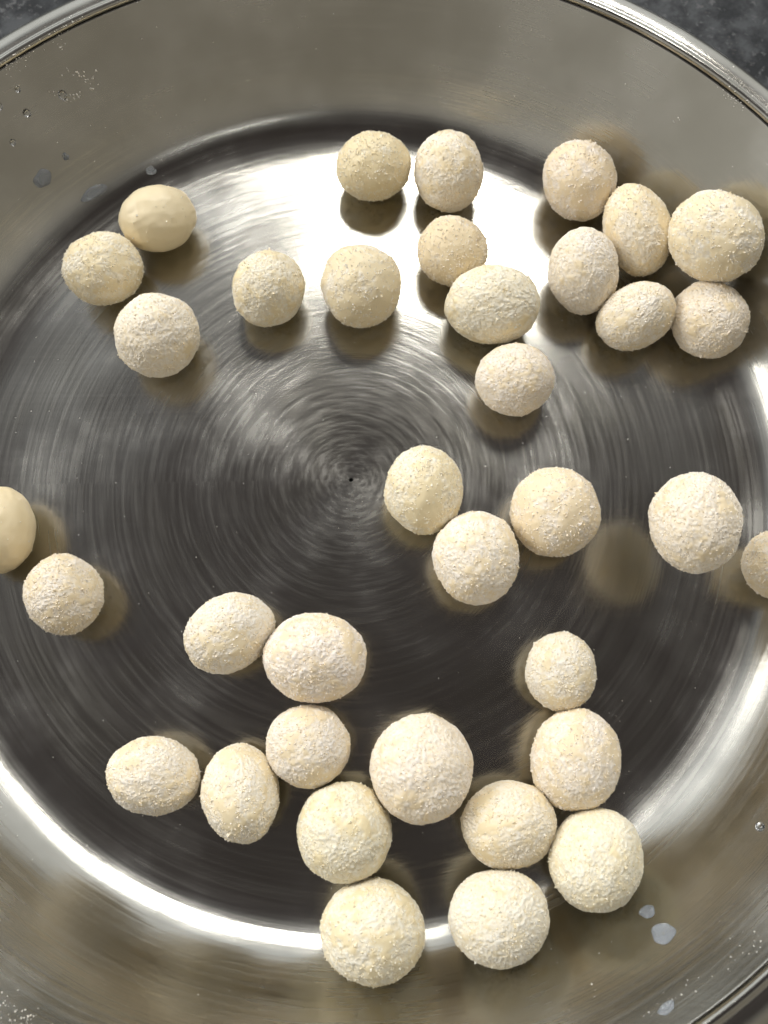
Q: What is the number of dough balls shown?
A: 36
